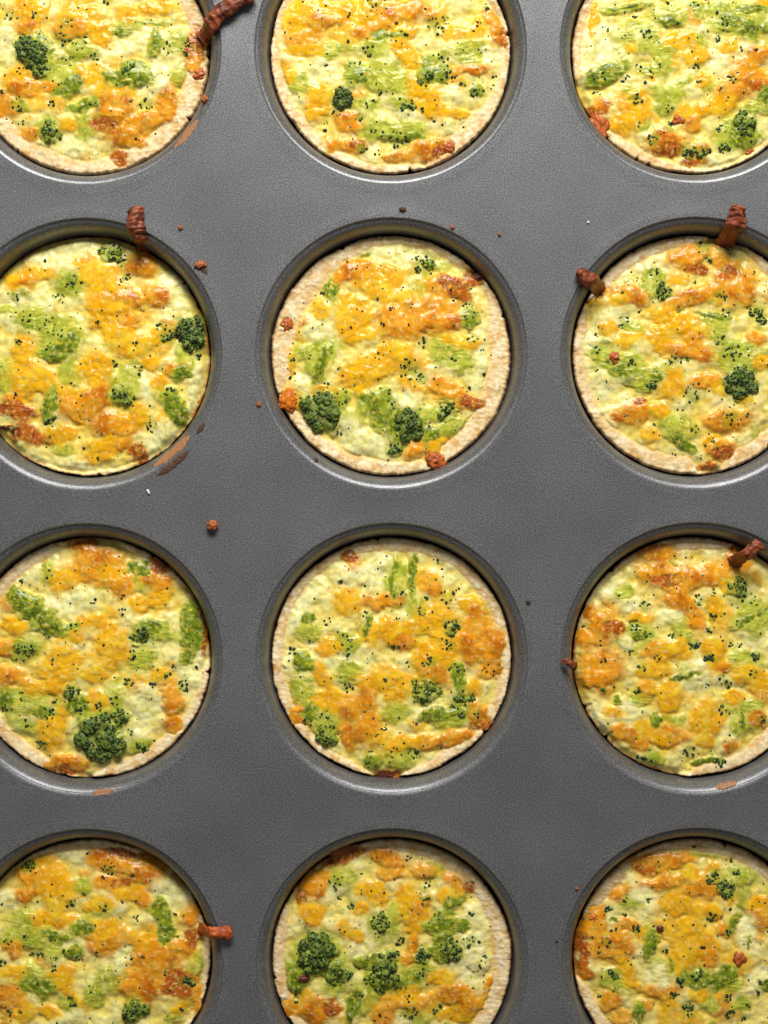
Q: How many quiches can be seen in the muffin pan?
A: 12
